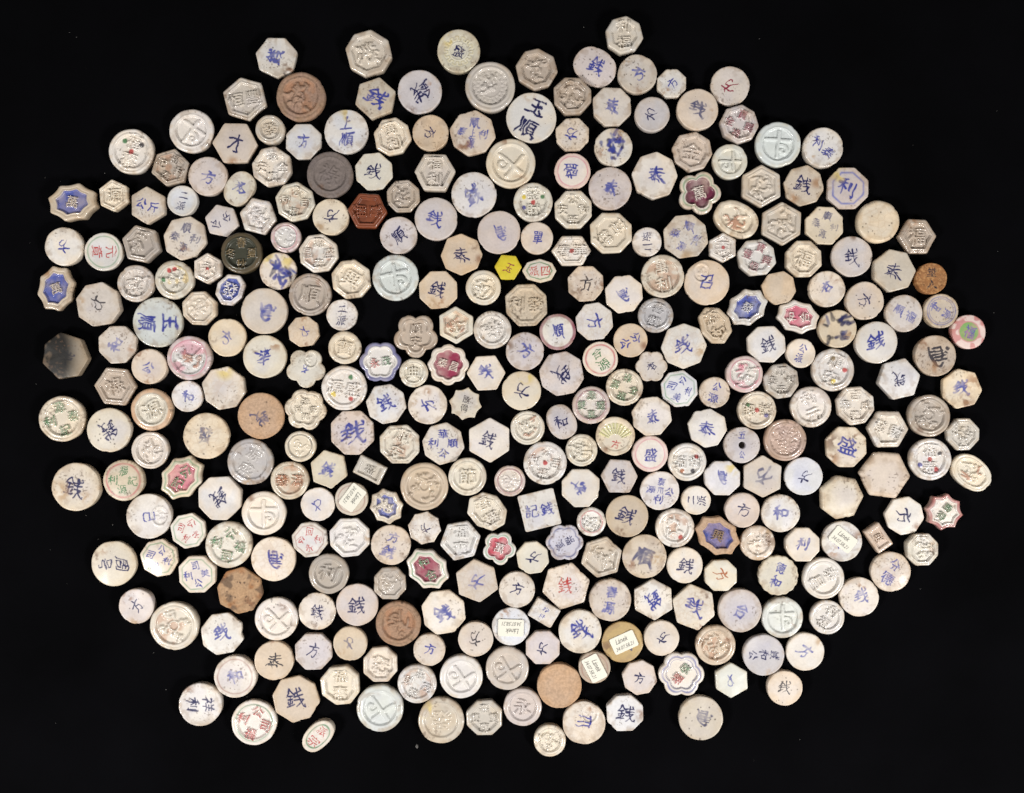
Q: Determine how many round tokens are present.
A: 167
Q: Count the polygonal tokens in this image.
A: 127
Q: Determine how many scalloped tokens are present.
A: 22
